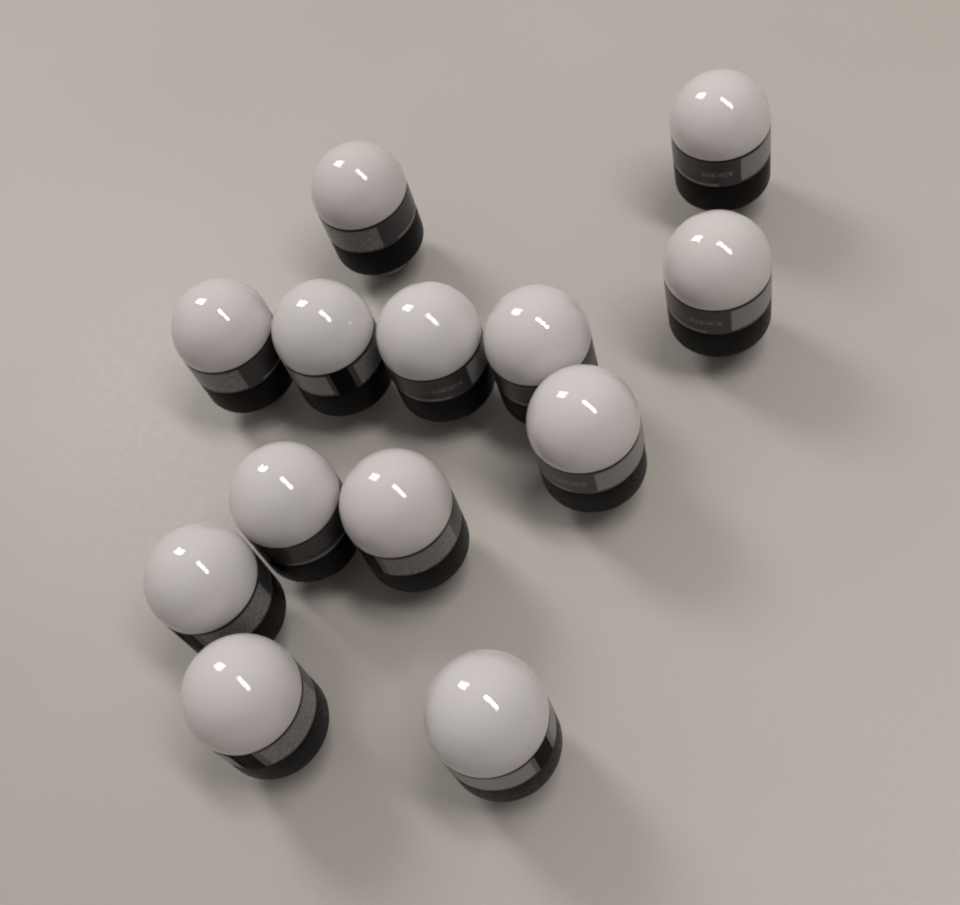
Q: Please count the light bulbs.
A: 13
